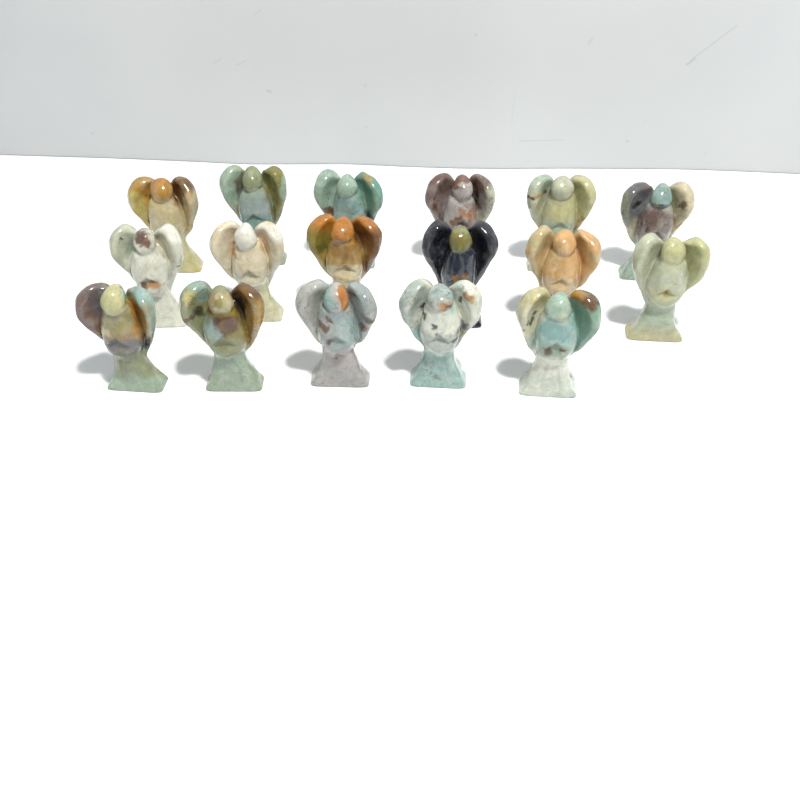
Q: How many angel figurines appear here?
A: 17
